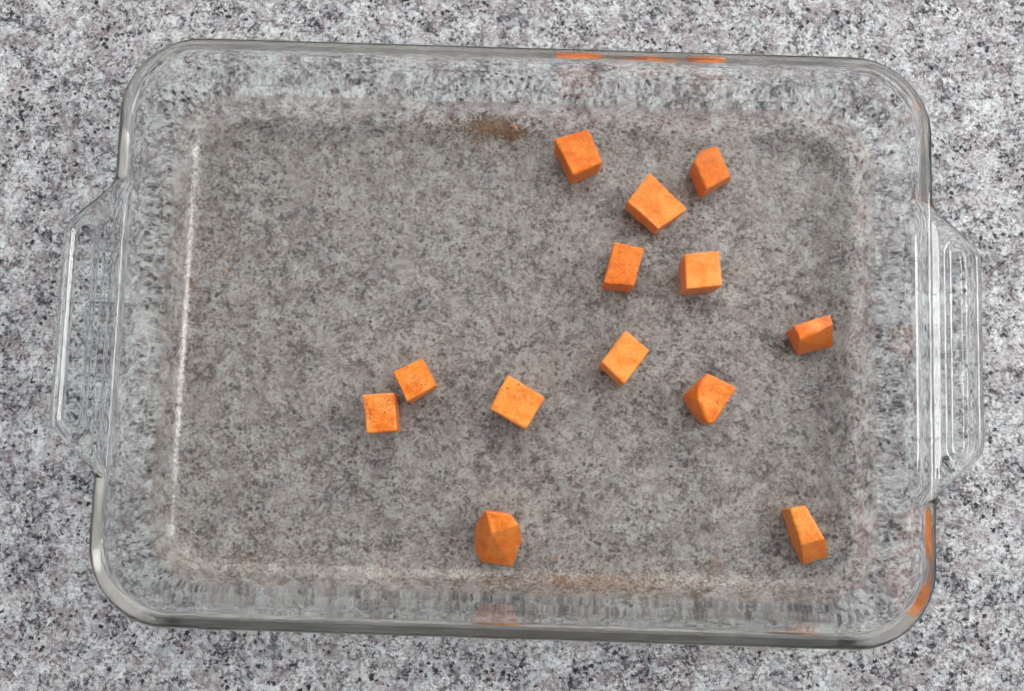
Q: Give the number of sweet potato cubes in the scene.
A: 13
